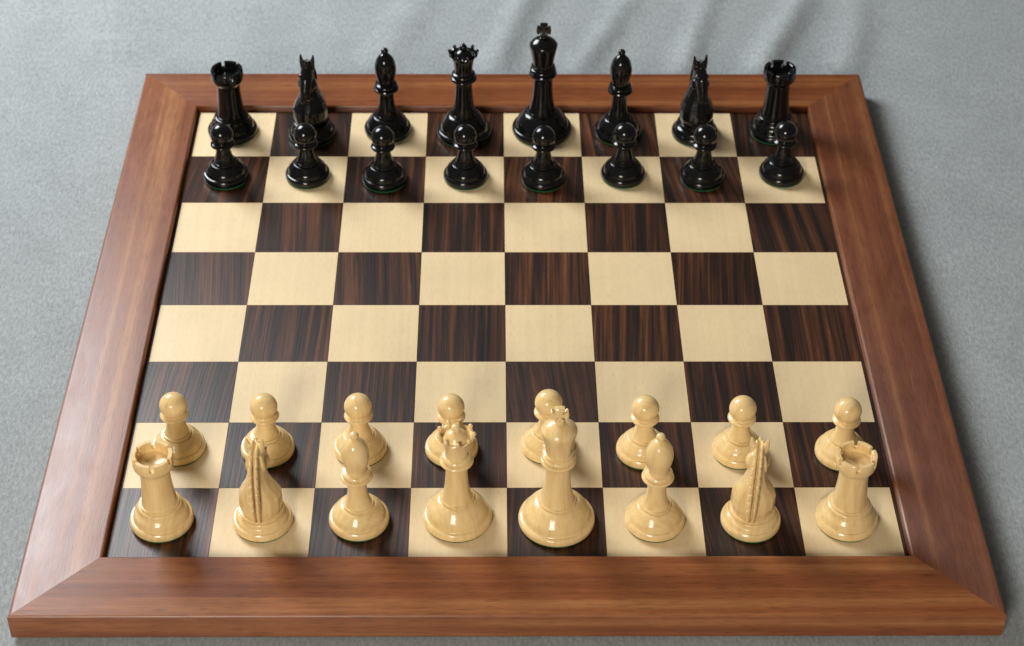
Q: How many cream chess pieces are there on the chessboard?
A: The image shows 16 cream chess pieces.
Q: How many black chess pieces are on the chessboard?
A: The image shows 16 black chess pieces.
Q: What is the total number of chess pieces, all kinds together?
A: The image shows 32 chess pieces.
